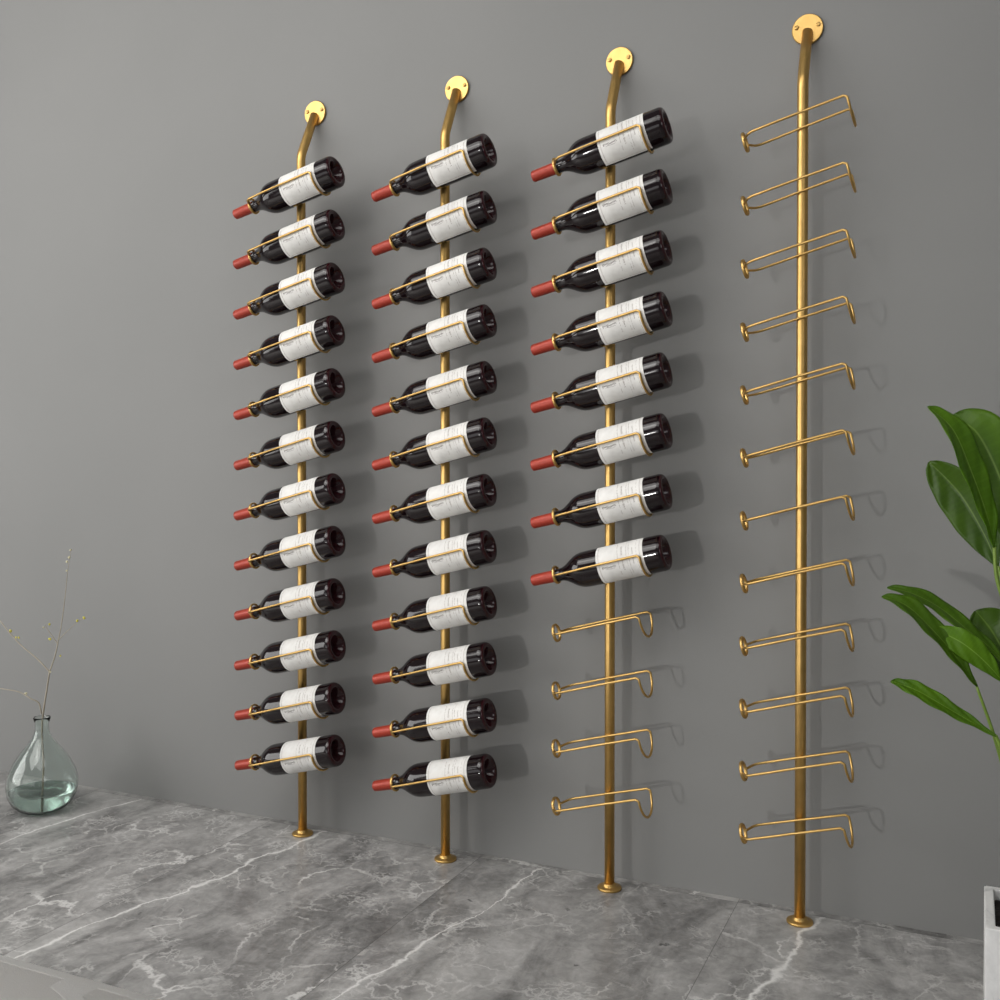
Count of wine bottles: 32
